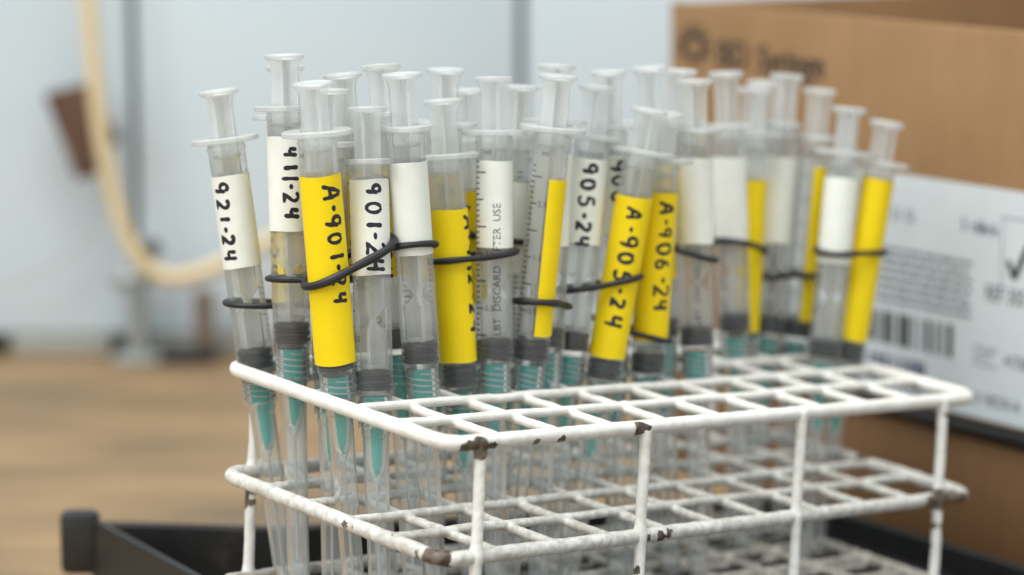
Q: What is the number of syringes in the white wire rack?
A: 30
